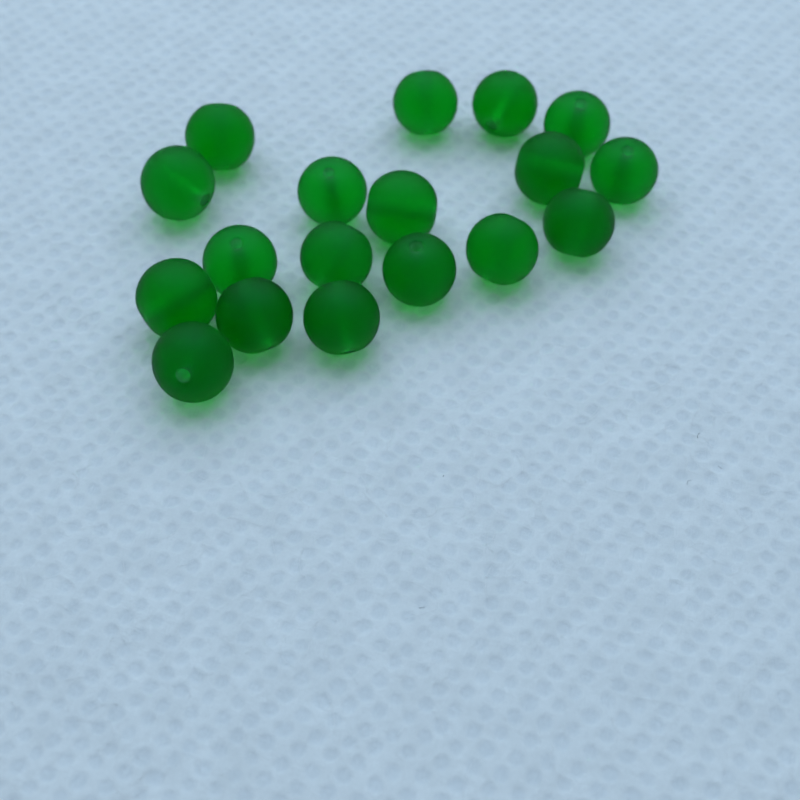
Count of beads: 18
